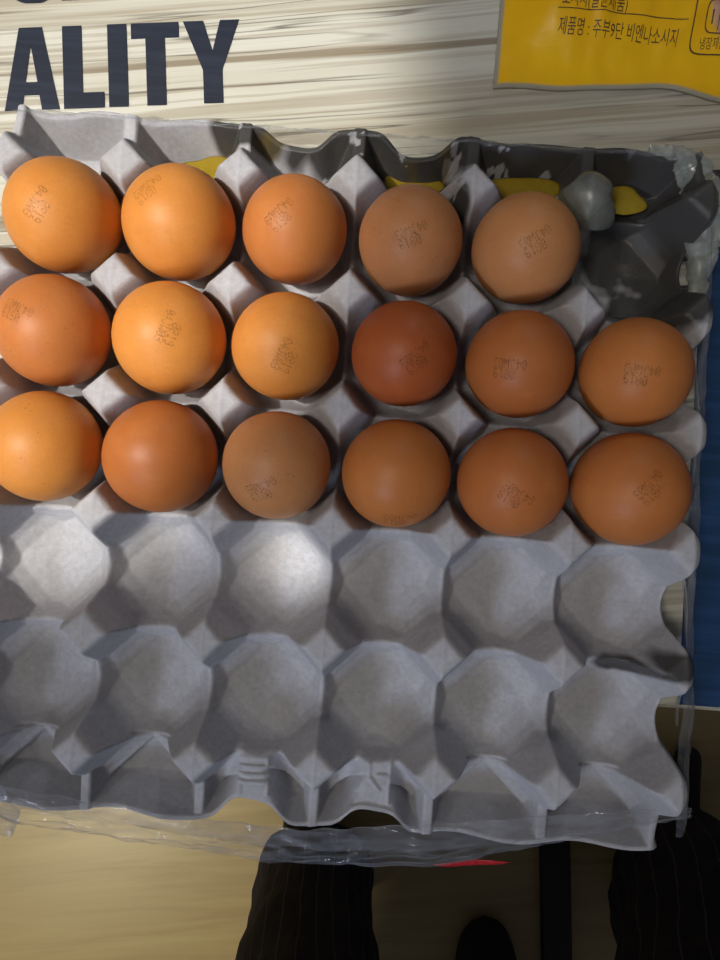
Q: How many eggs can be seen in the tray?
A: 17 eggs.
